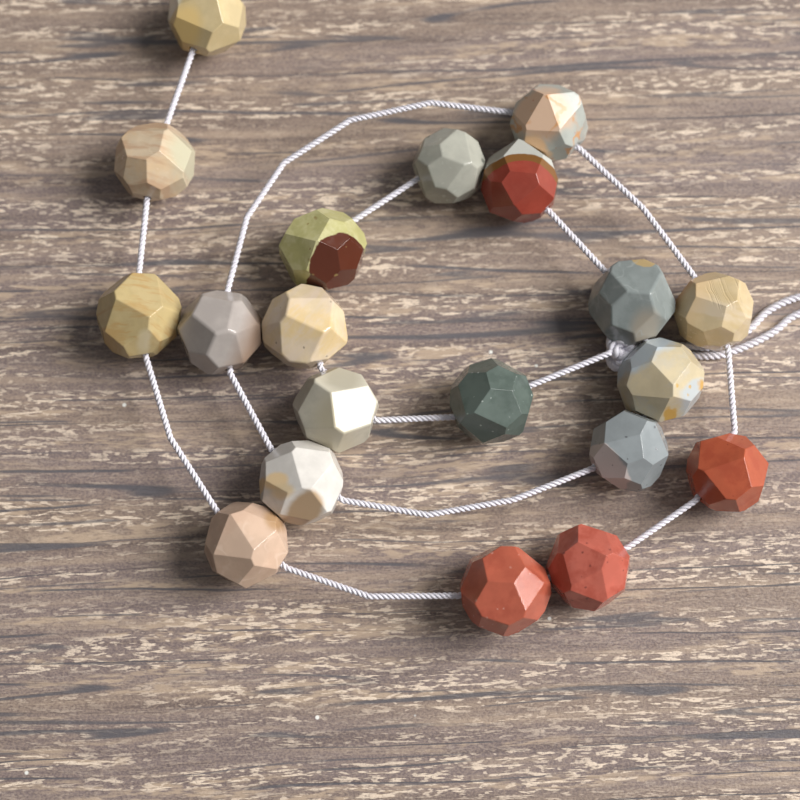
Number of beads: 20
